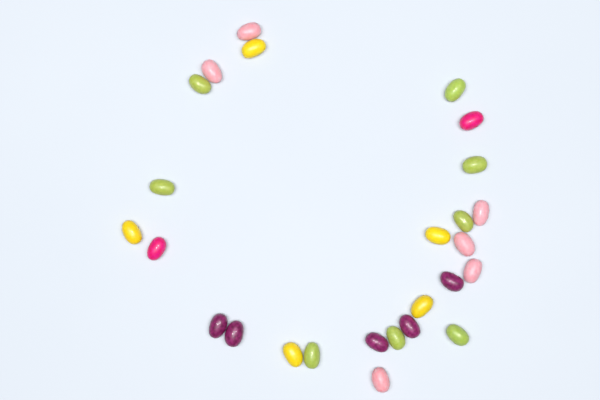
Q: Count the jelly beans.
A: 26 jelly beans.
